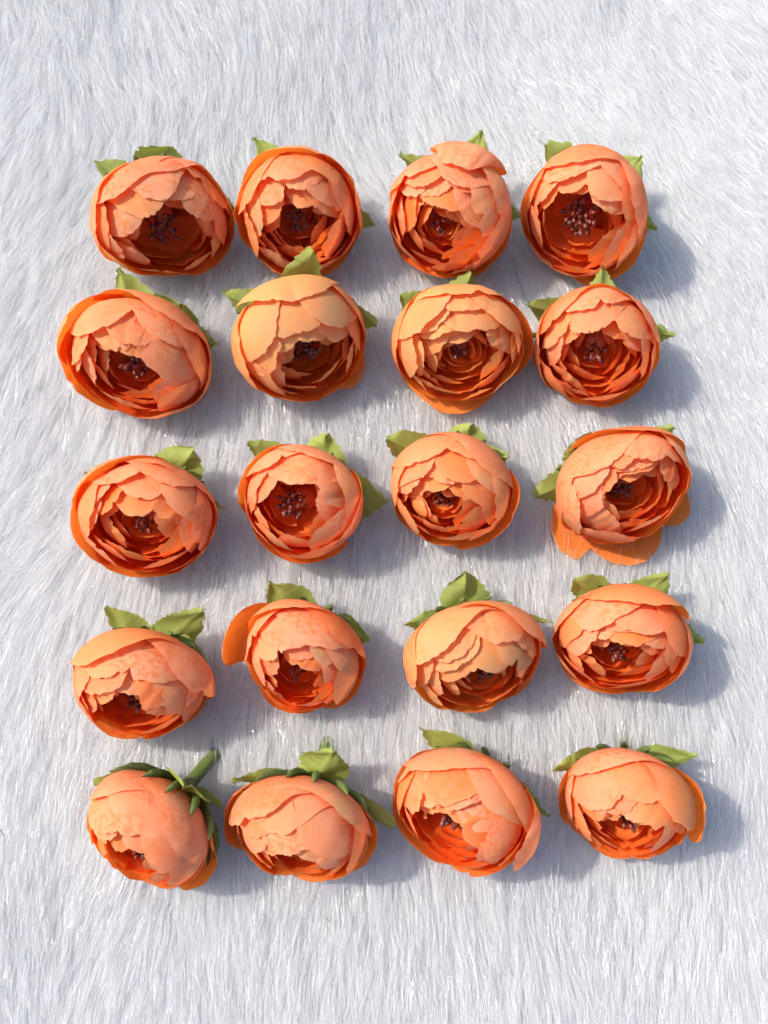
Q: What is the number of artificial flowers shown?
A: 20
